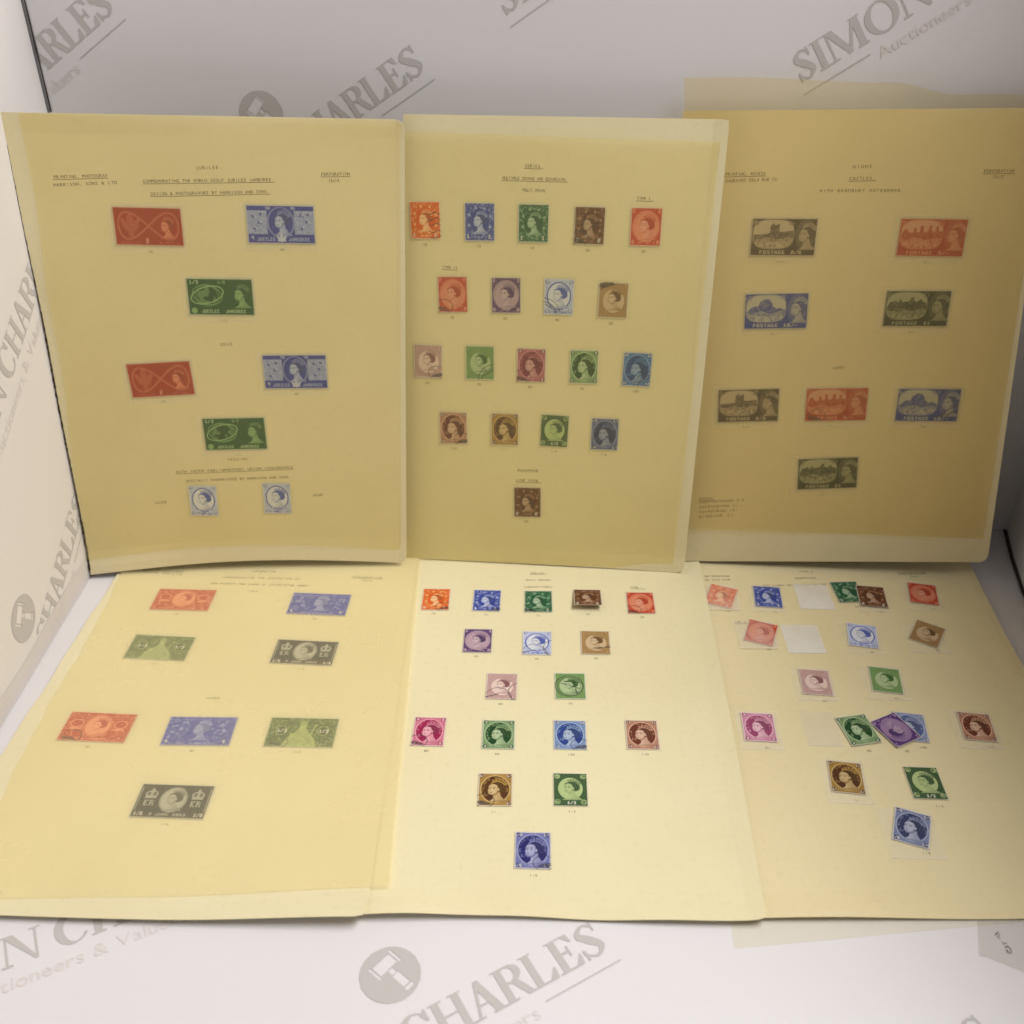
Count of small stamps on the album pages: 56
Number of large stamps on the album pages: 22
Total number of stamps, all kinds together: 78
